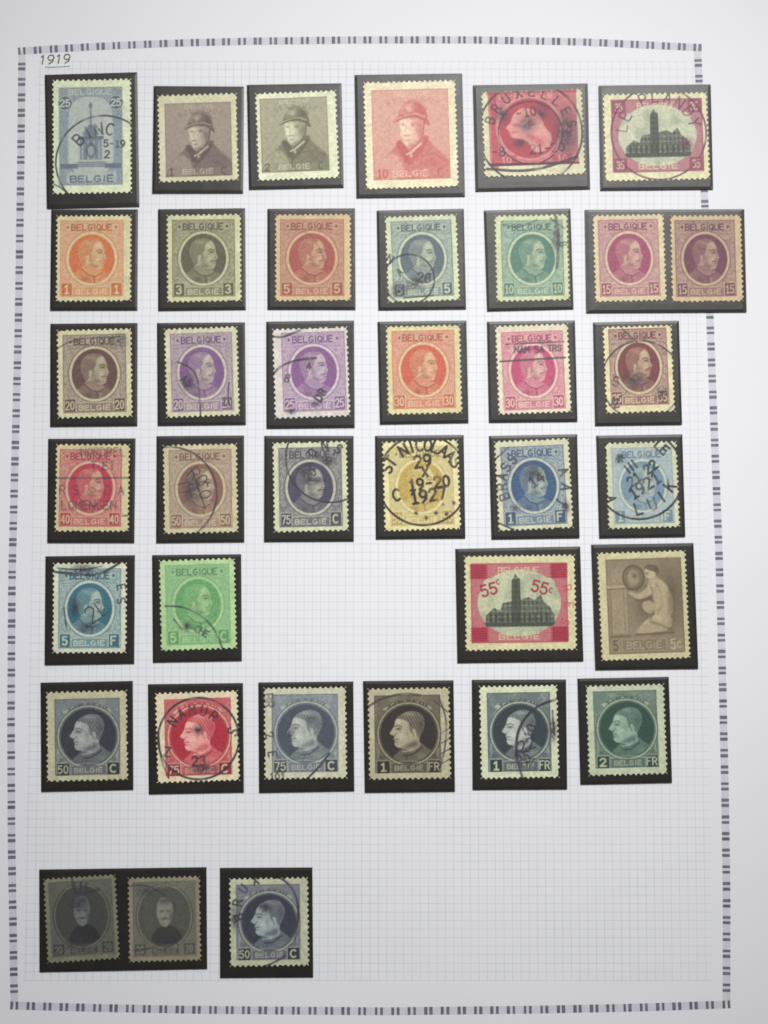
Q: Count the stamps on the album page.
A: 38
